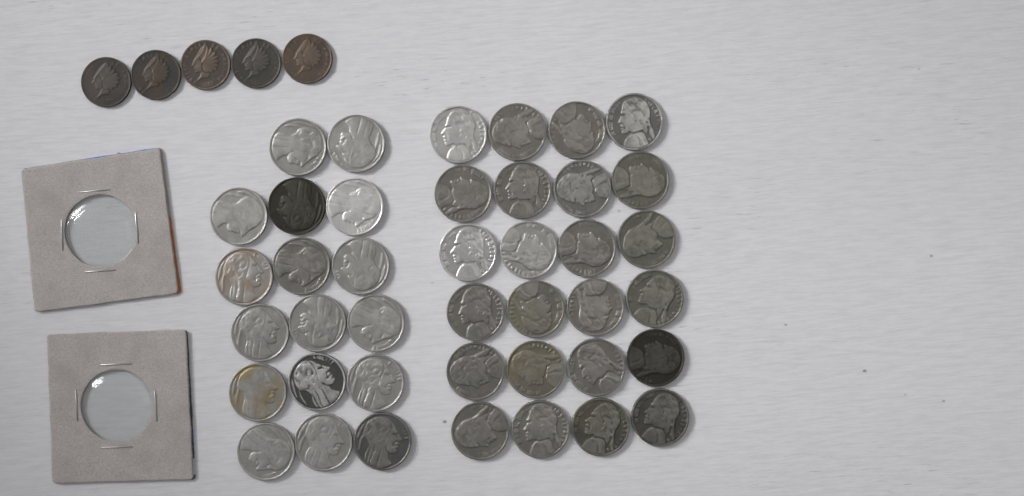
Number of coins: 46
